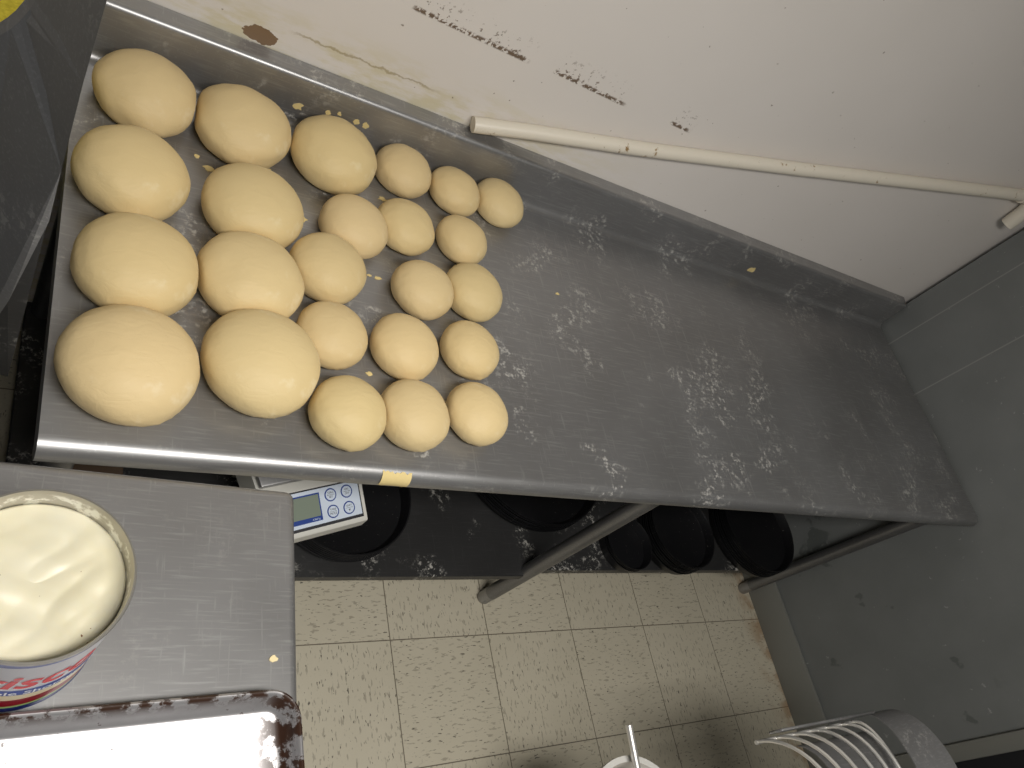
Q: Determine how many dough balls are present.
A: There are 24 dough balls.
